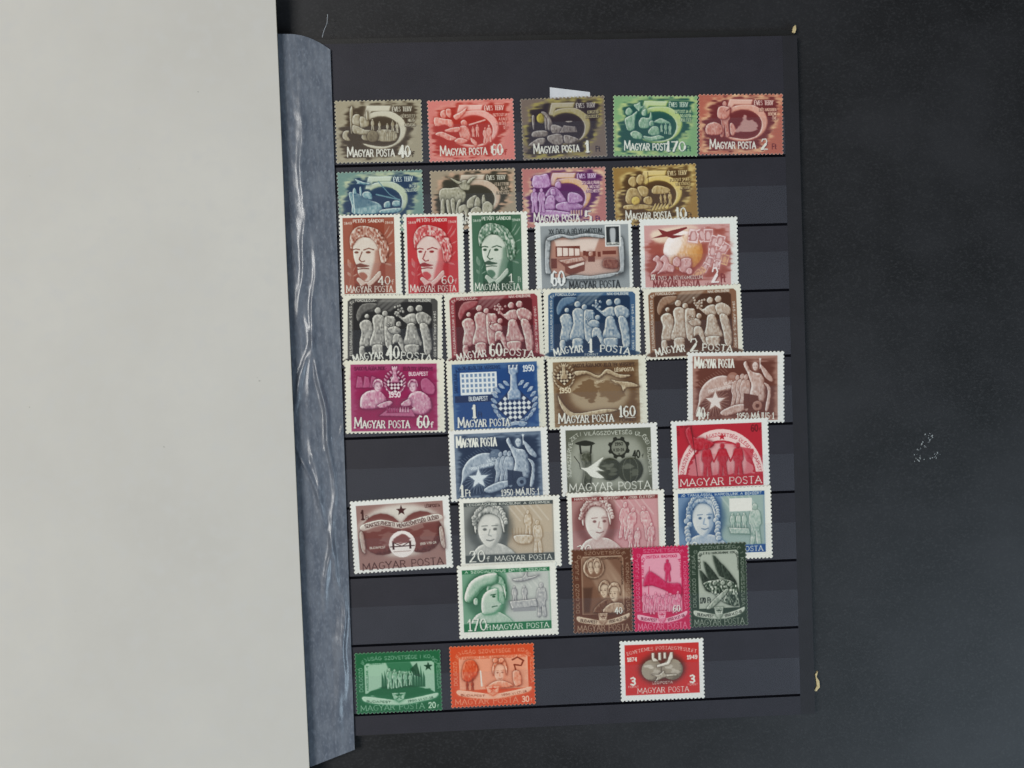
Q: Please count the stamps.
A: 36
